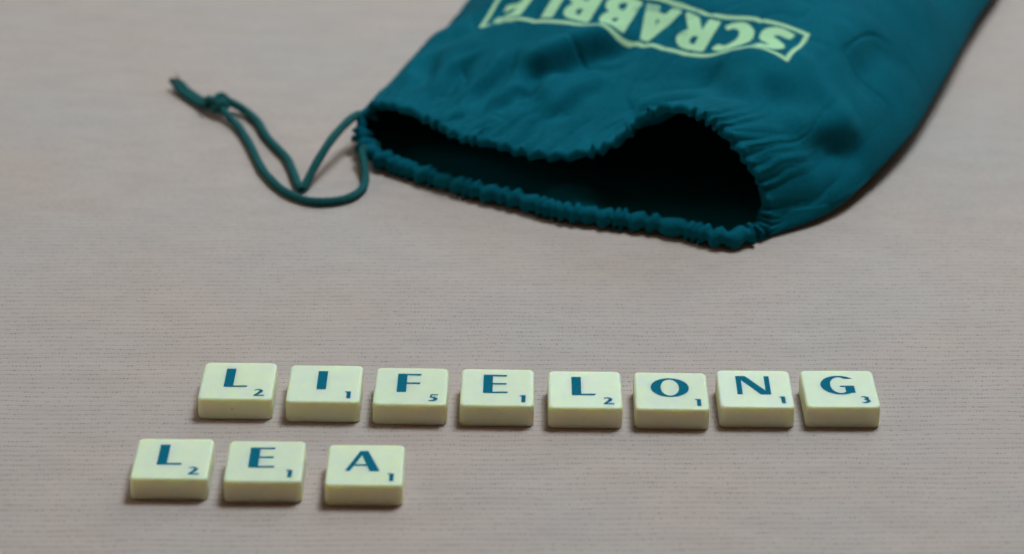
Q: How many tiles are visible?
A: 11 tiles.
